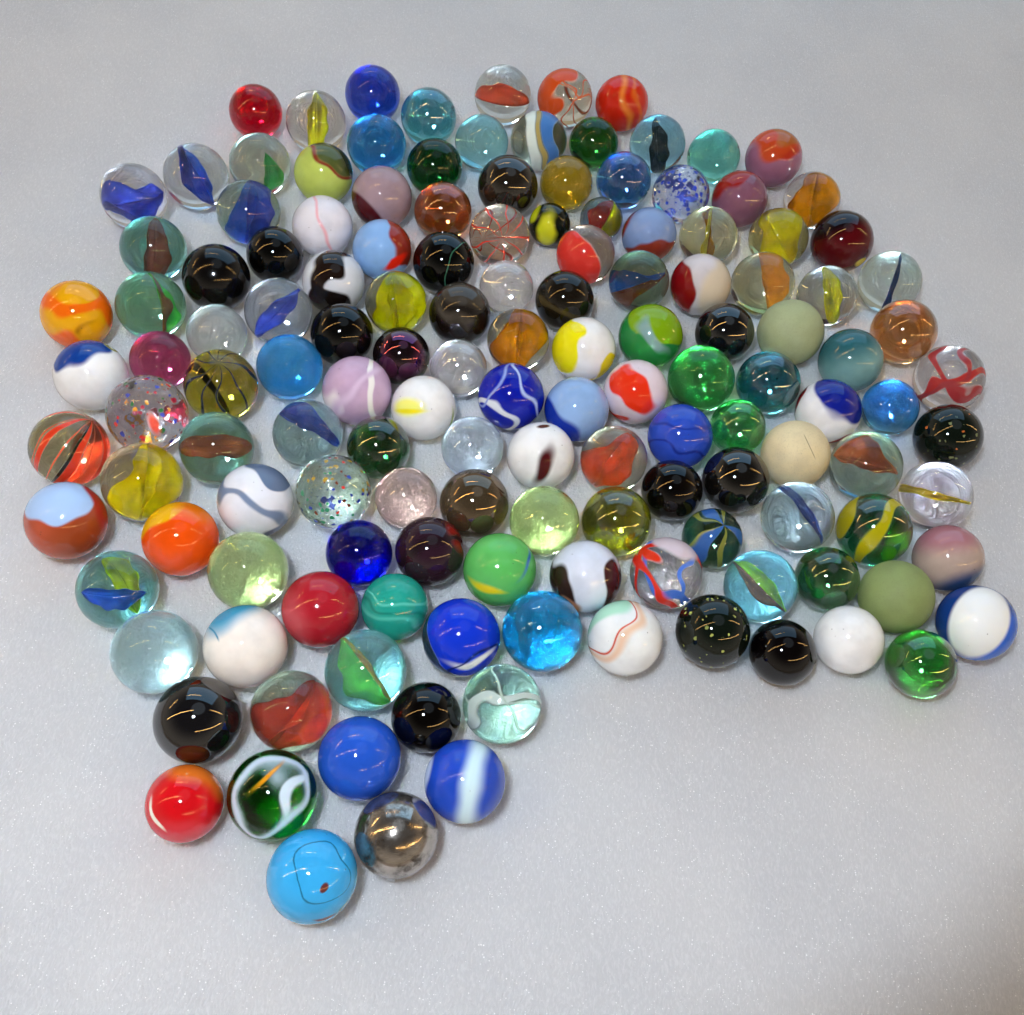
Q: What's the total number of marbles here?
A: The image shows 142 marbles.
